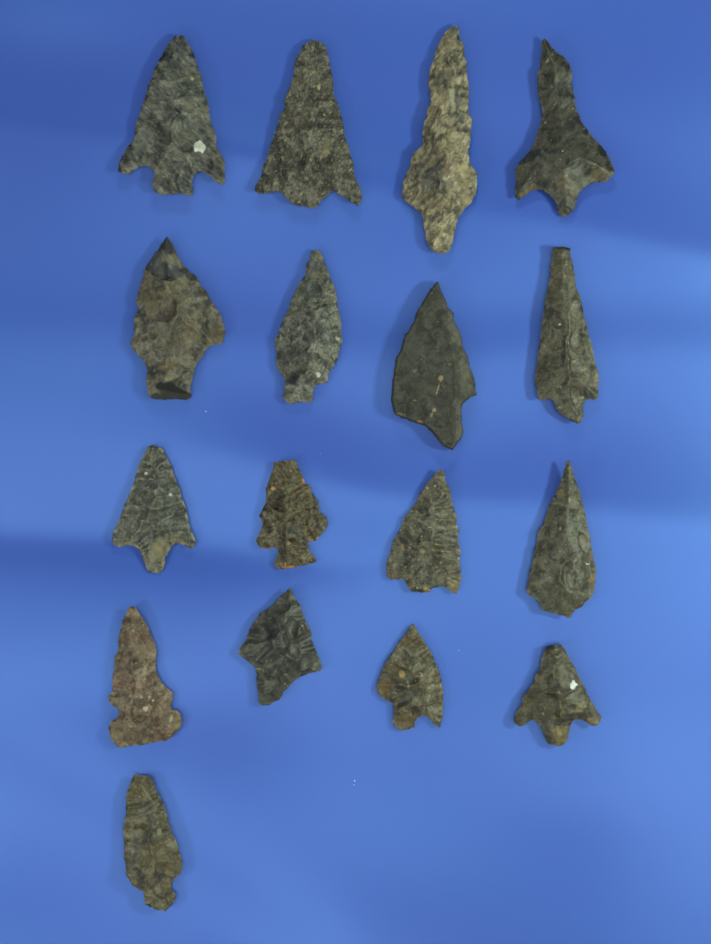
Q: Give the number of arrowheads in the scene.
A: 17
